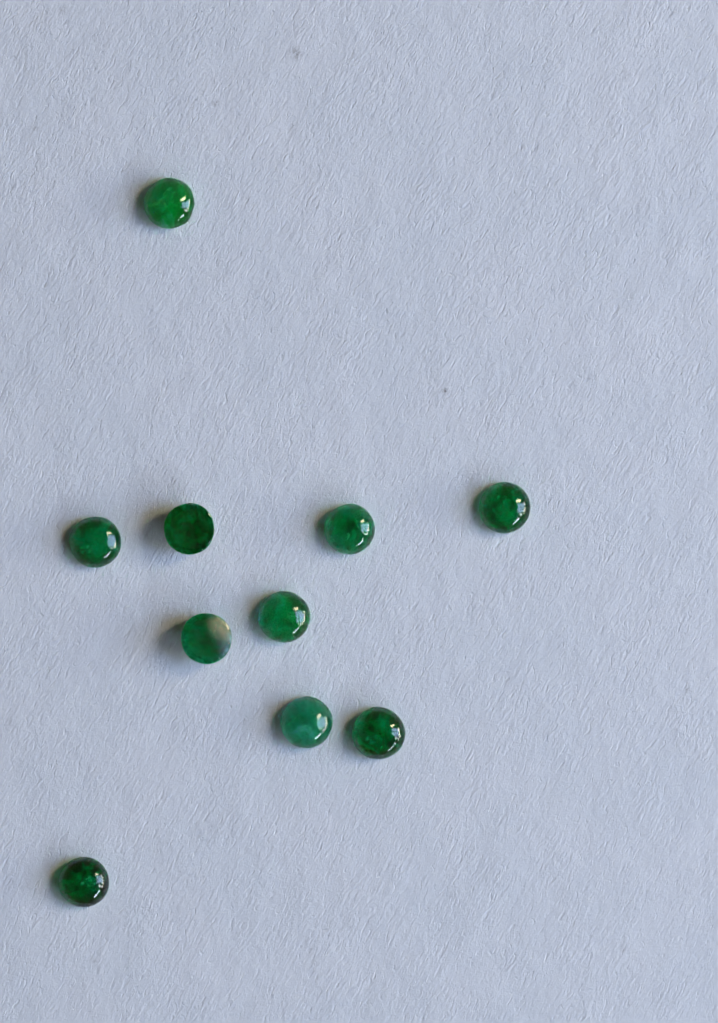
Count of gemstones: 10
